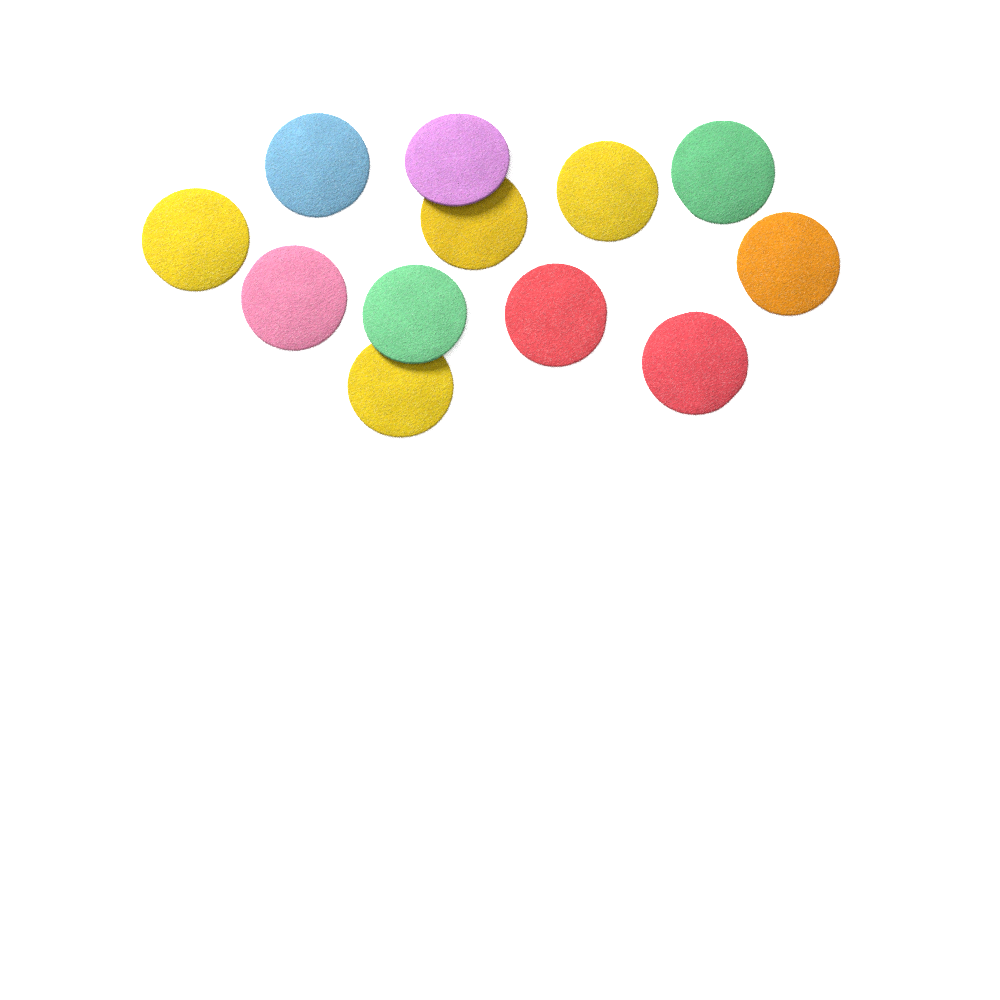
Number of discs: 12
